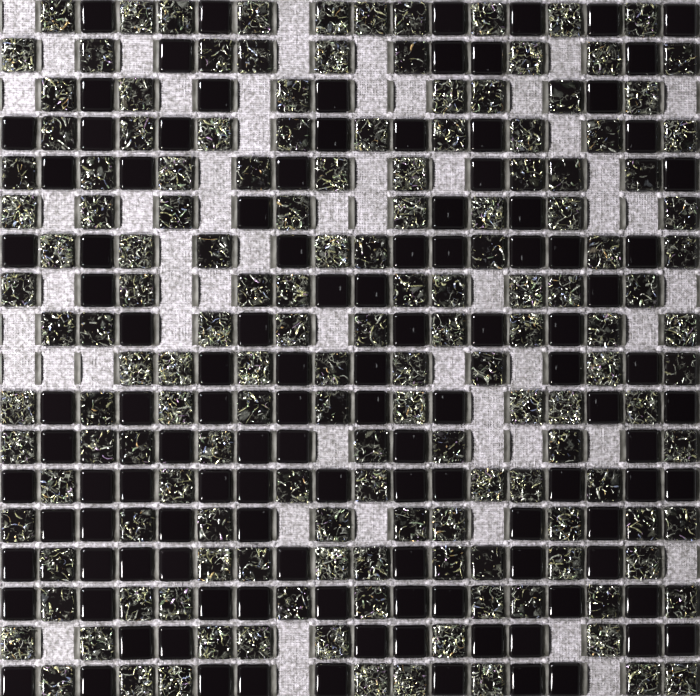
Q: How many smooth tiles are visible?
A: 115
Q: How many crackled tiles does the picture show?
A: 152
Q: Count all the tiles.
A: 267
